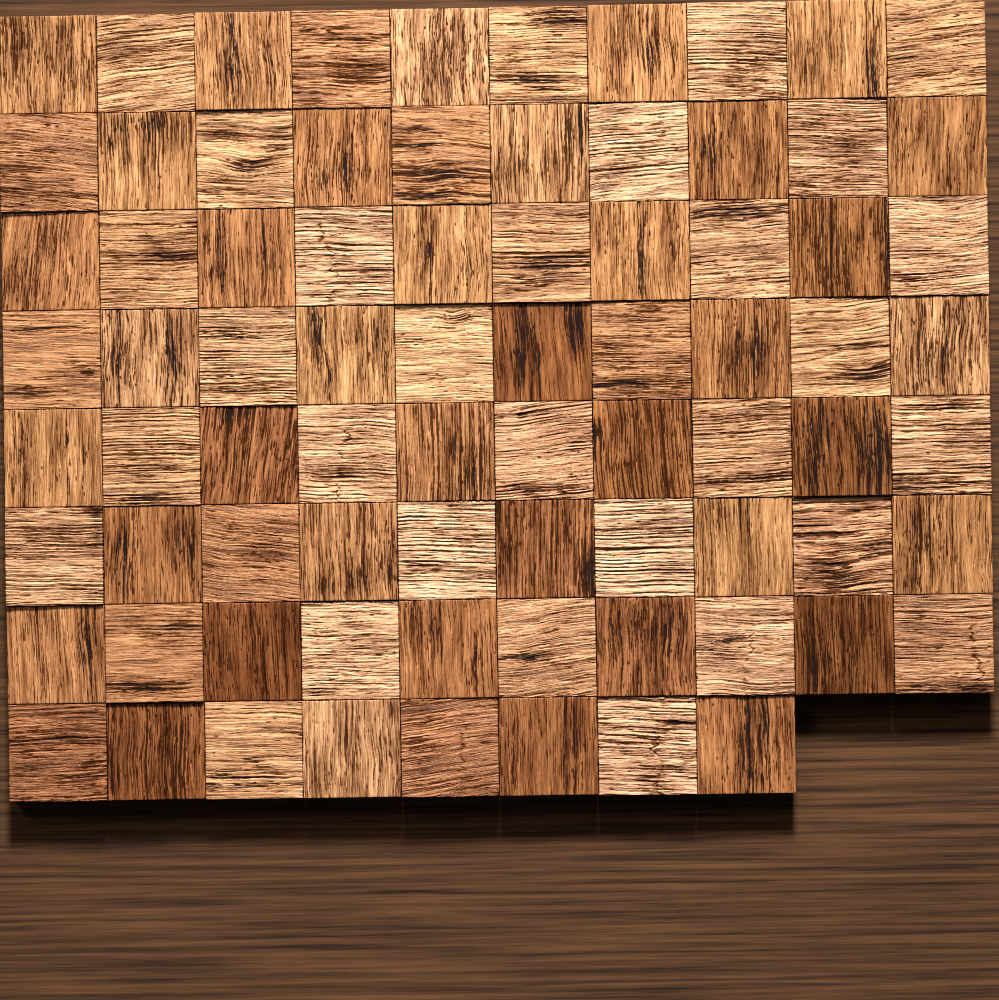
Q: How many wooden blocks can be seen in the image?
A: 78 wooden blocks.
